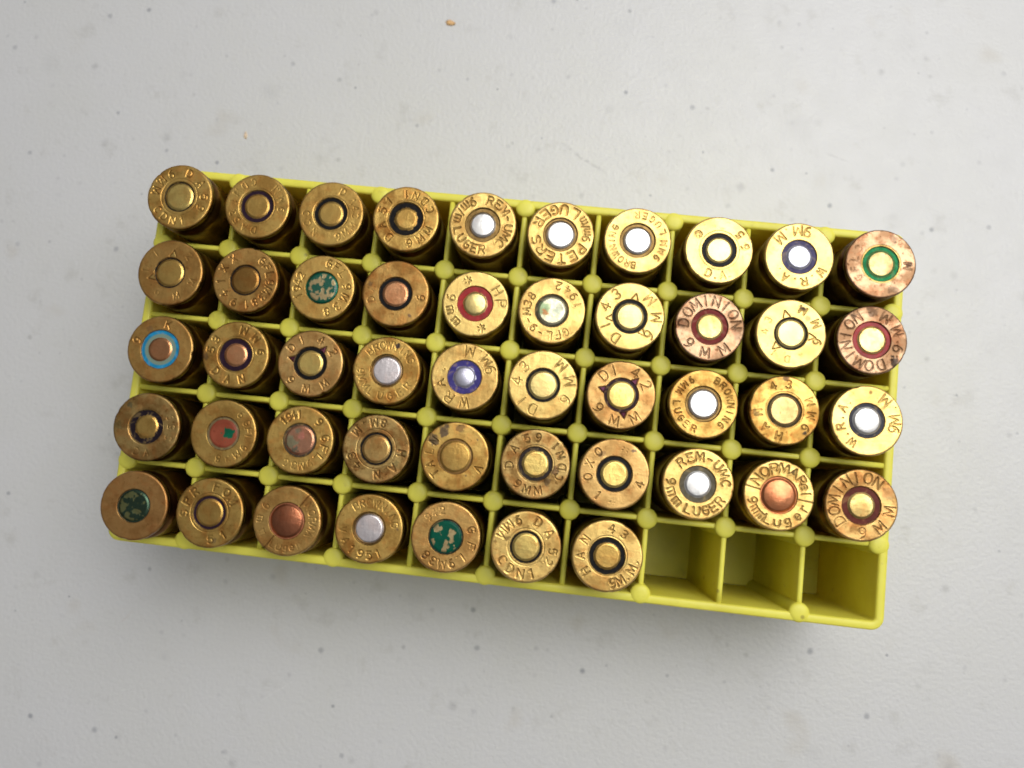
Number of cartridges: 47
